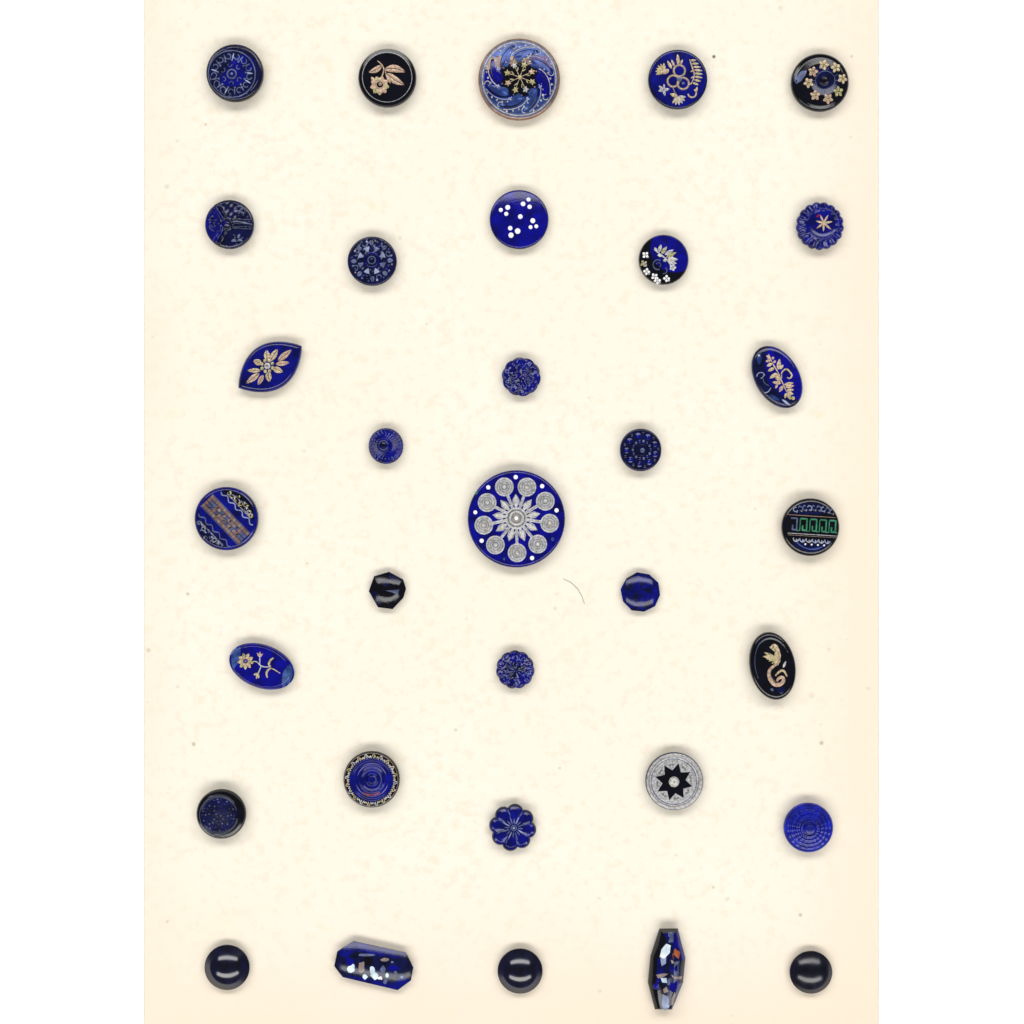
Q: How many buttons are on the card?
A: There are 33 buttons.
